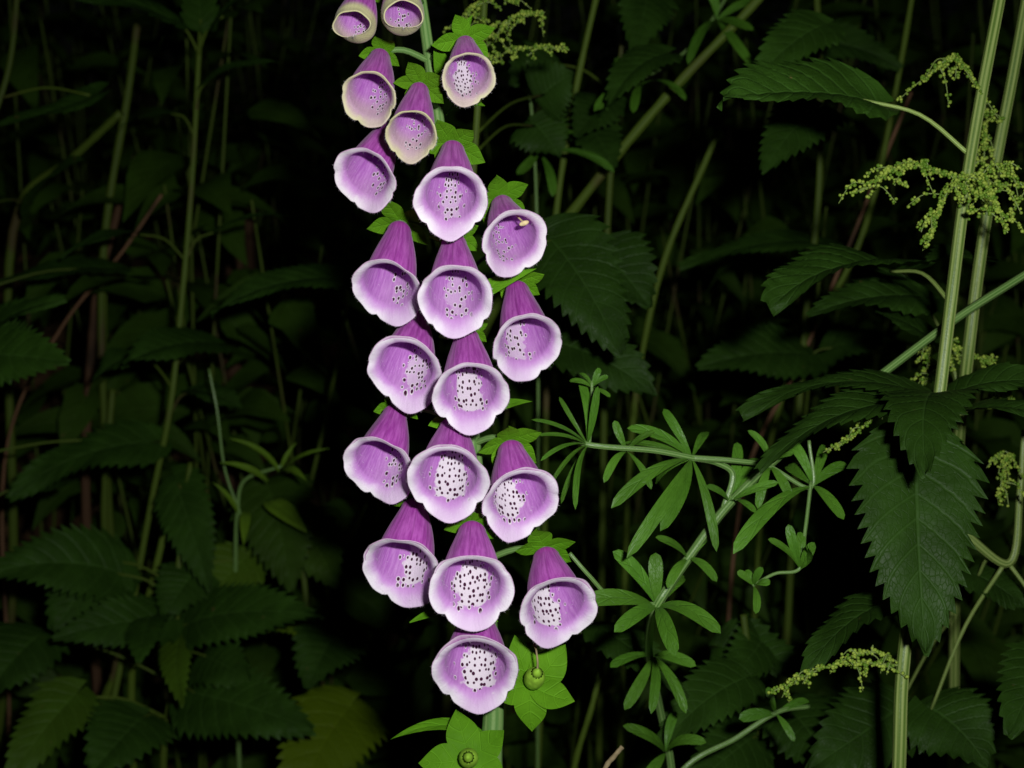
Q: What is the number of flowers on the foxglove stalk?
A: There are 20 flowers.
